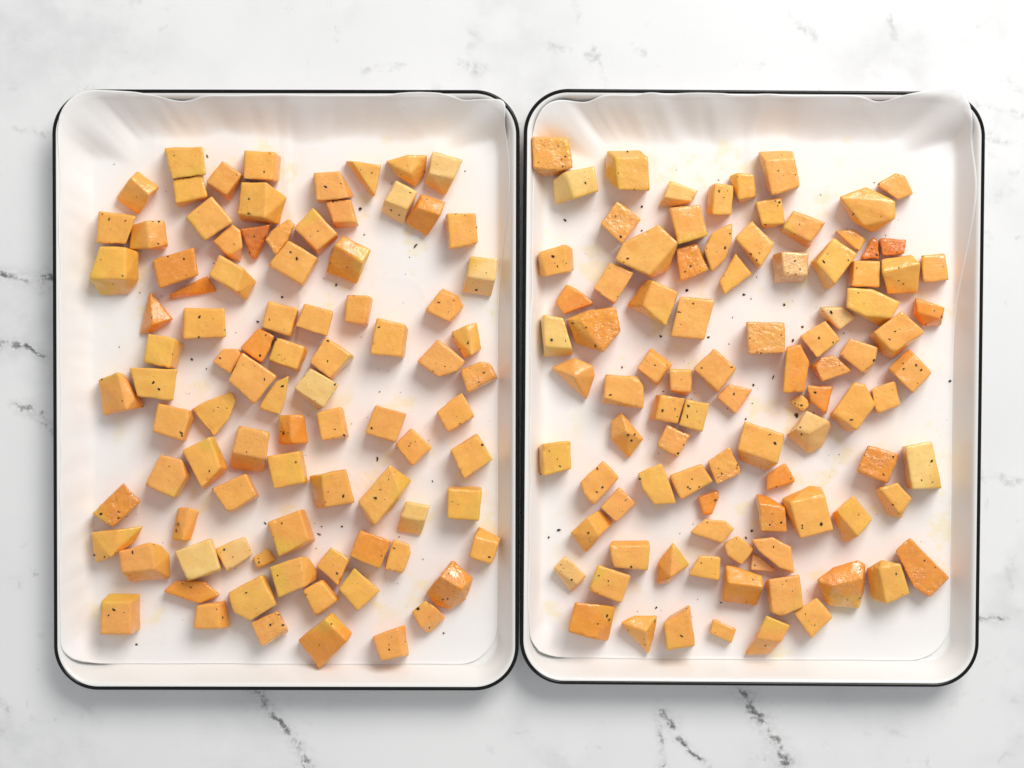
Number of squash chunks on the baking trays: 183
